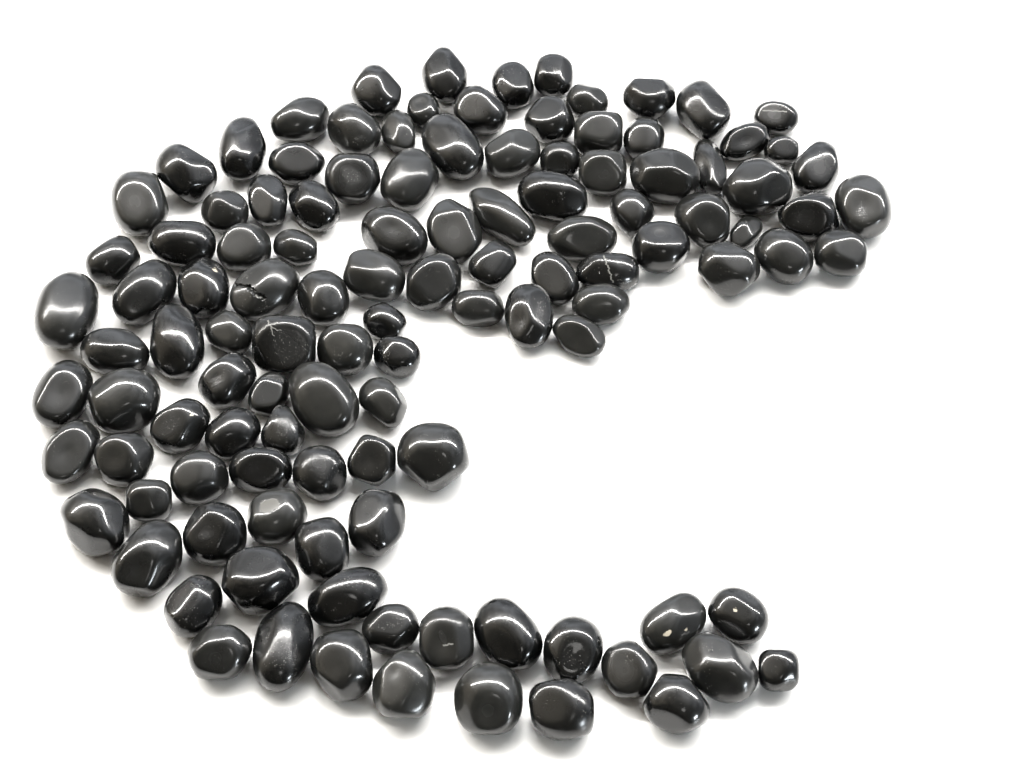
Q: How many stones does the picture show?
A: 116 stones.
